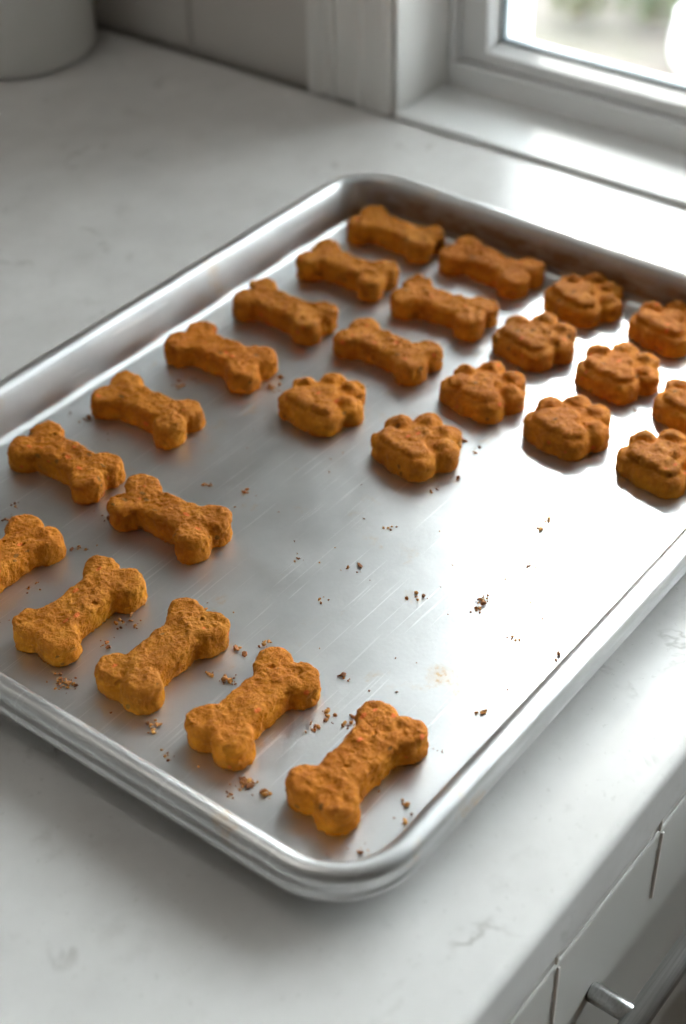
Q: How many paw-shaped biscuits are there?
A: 10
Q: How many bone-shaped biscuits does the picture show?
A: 15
